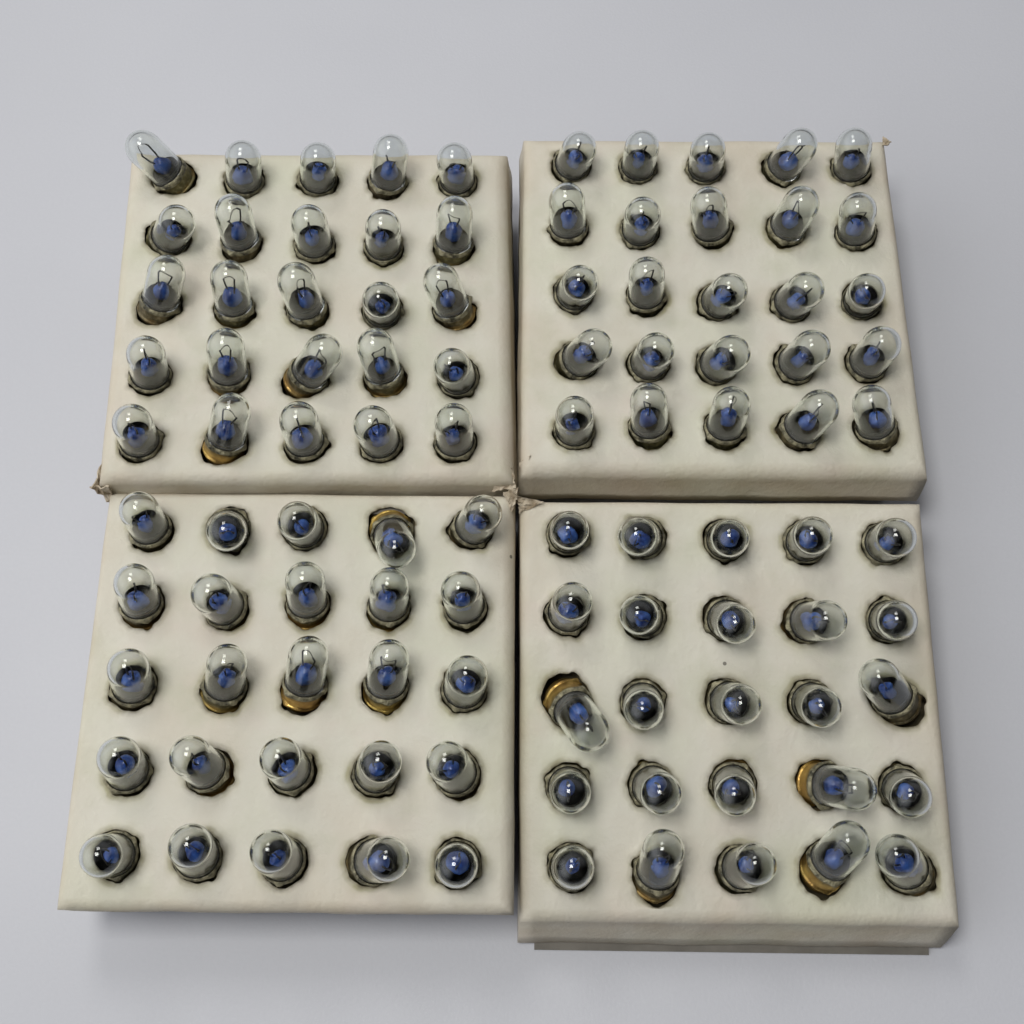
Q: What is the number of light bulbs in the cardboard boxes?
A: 100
